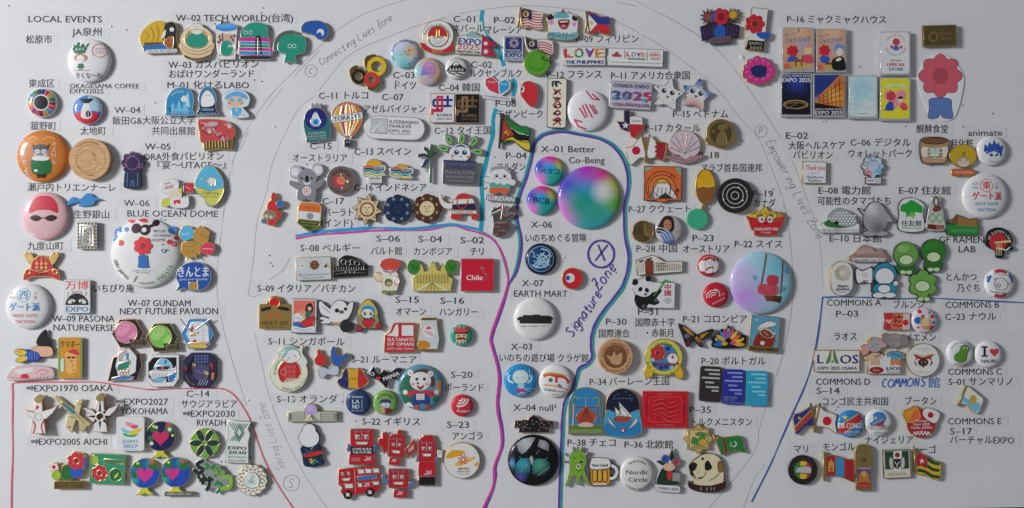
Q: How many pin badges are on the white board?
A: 200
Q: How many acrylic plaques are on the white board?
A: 7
